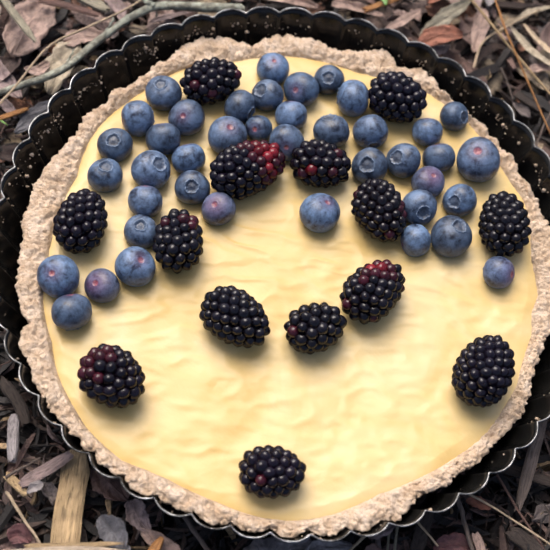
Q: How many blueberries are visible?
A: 41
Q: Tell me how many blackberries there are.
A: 14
